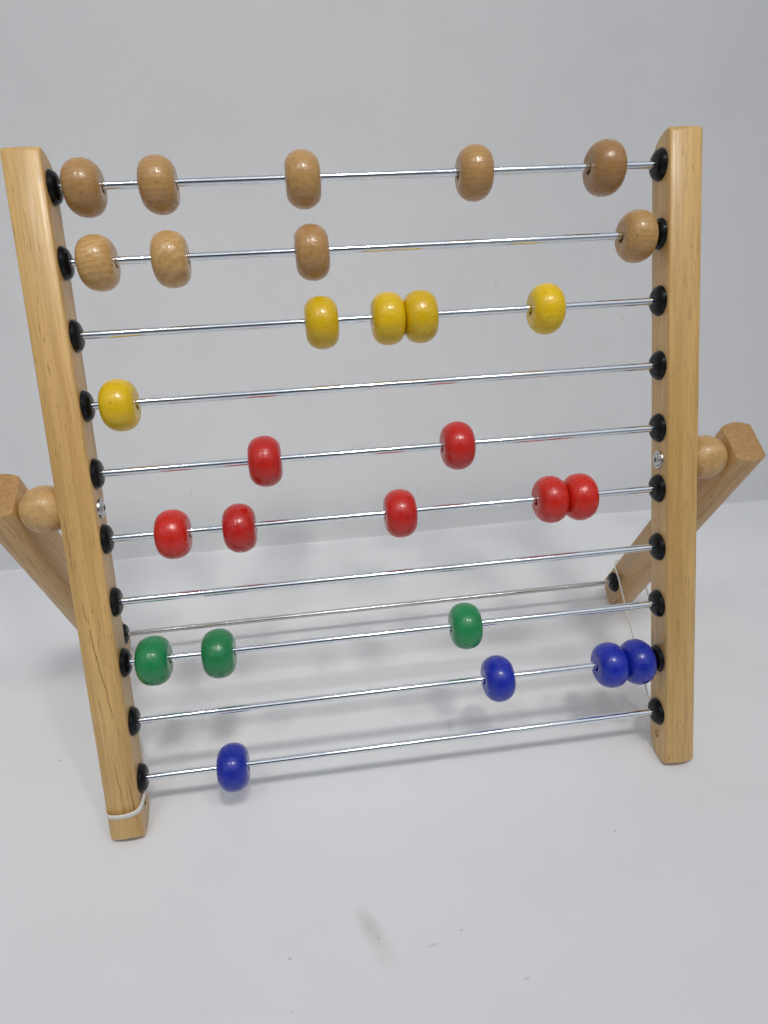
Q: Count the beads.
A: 28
